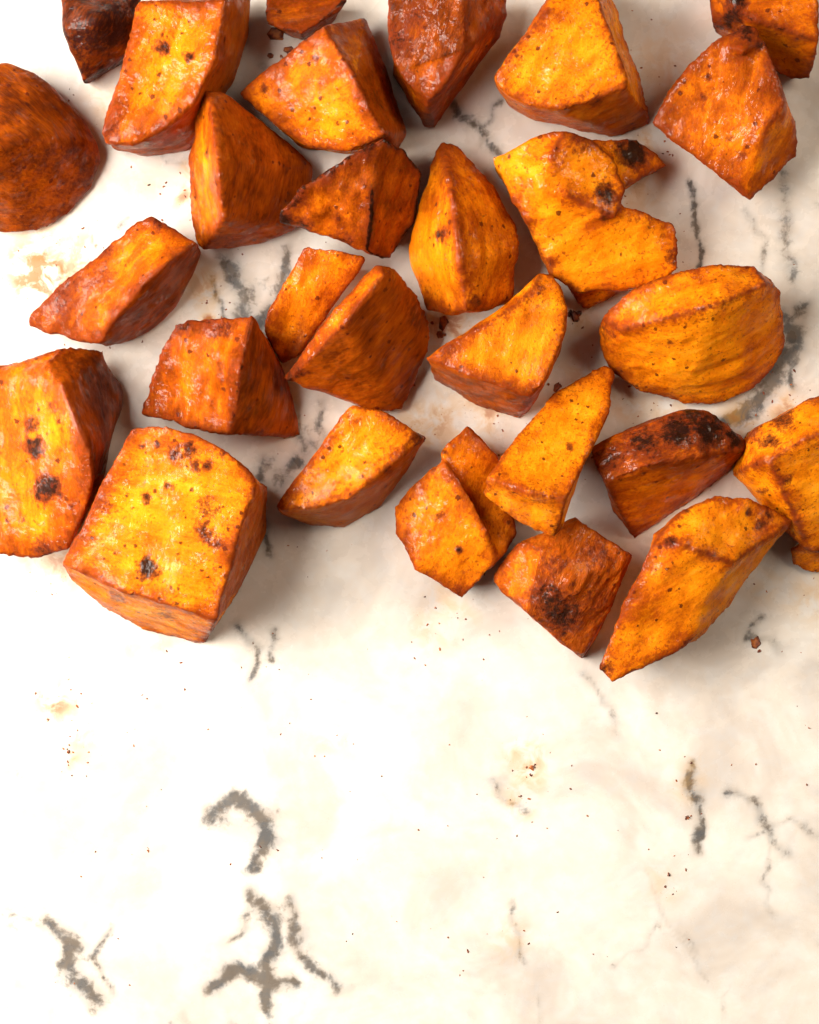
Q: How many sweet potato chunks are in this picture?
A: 28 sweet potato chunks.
